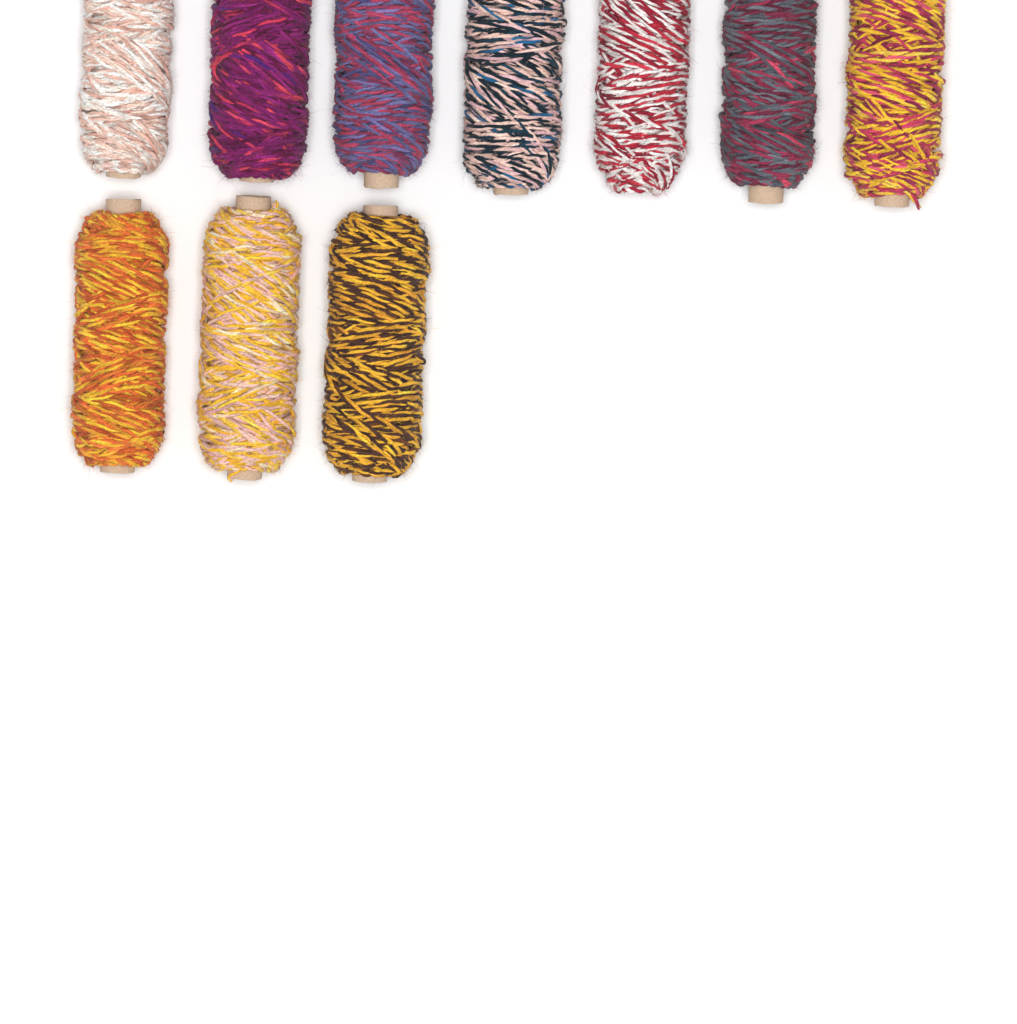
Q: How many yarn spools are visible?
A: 10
